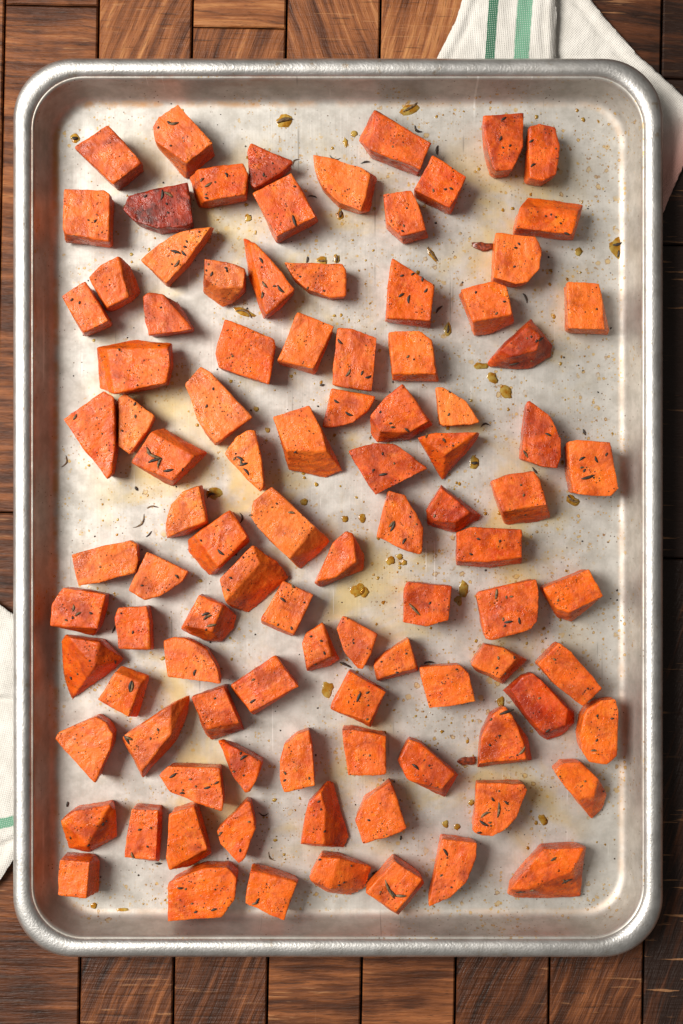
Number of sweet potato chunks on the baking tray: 99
